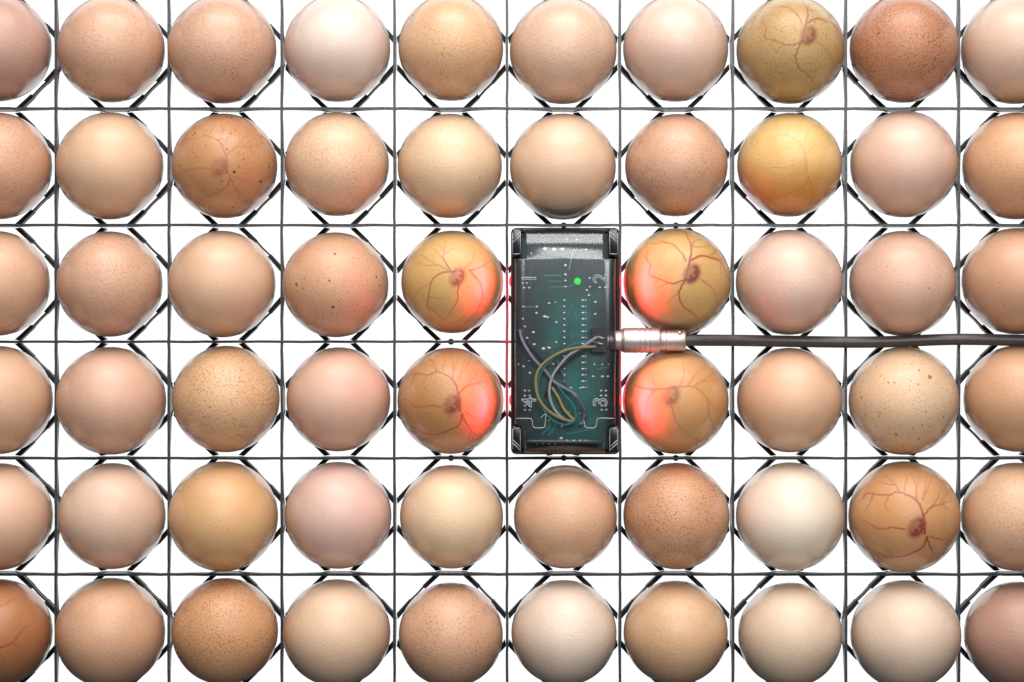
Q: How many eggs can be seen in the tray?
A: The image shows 58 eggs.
